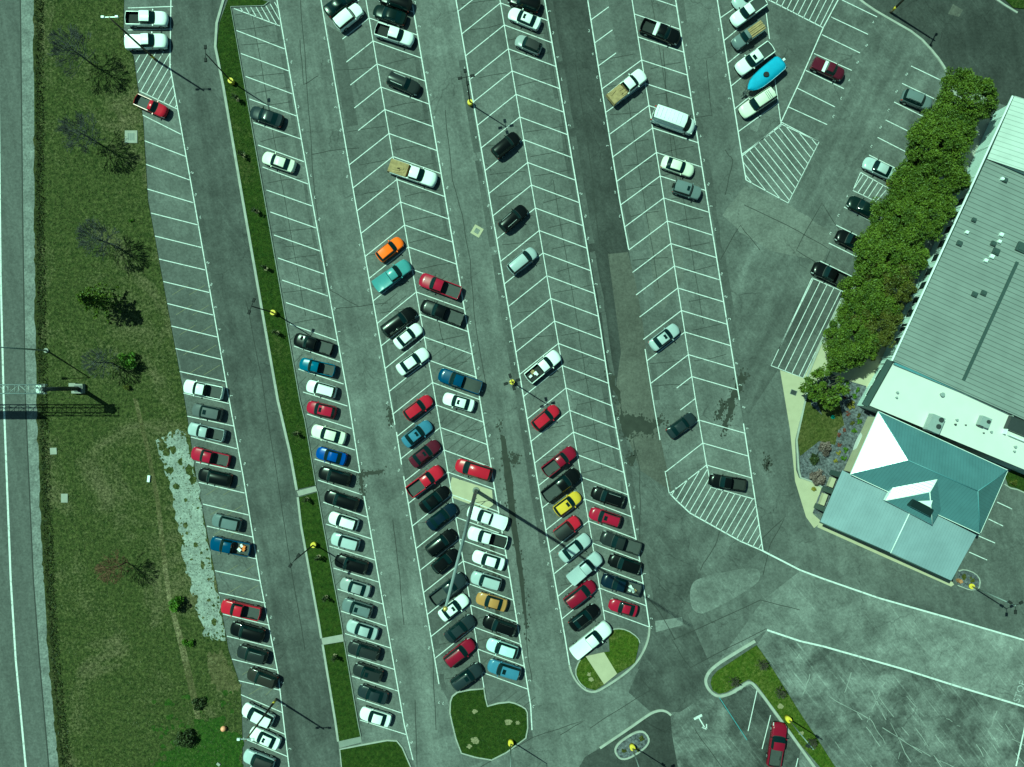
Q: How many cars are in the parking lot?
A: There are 81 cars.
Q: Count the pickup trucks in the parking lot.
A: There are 36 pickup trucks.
